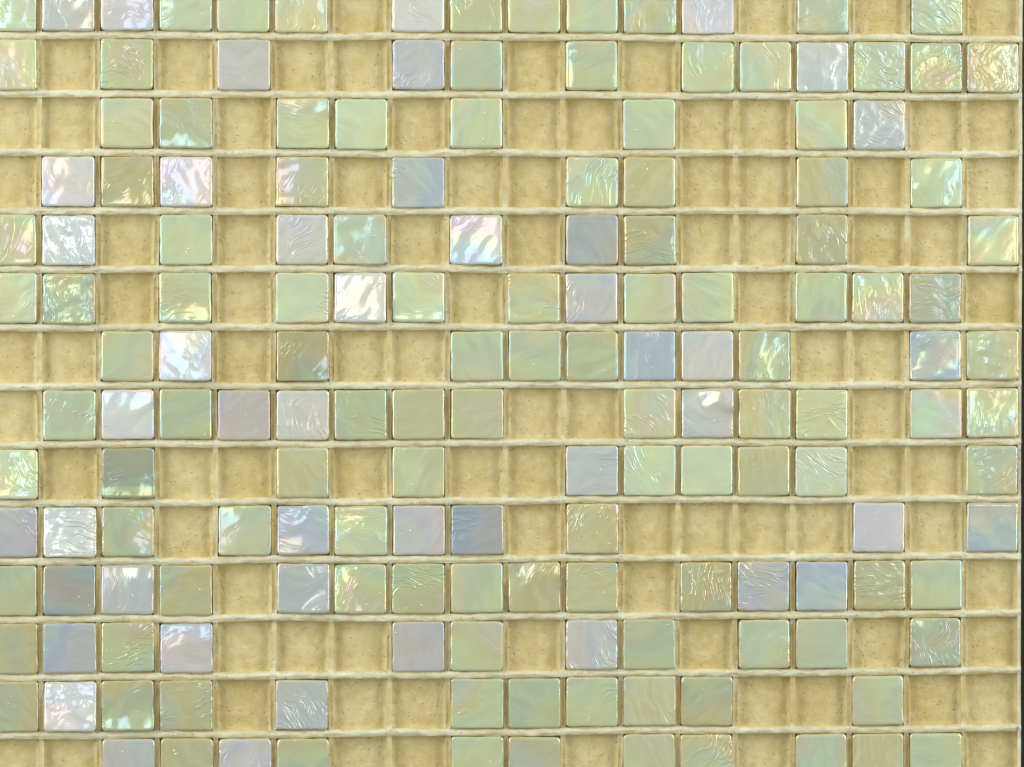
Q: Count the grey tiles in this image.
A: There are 46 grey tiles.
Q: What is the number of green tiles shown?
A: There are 114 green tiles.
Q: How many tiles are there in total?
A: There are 160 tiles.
